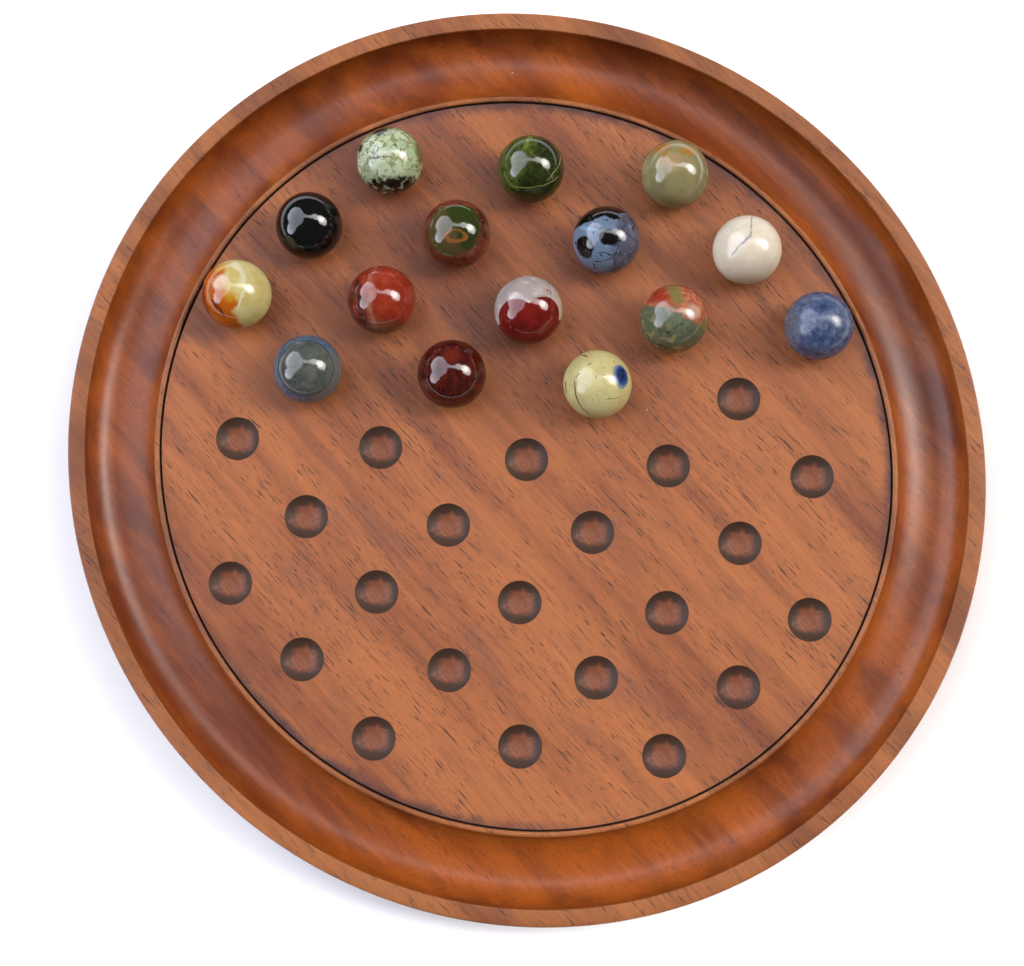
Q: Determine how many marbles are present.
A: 15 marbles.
